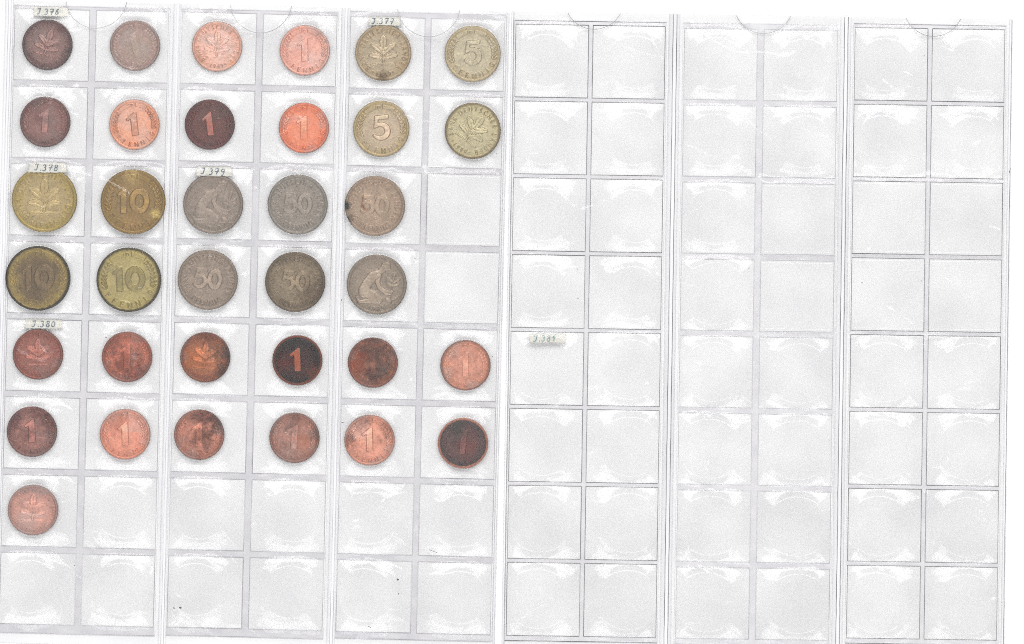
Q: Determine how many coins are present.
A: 35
